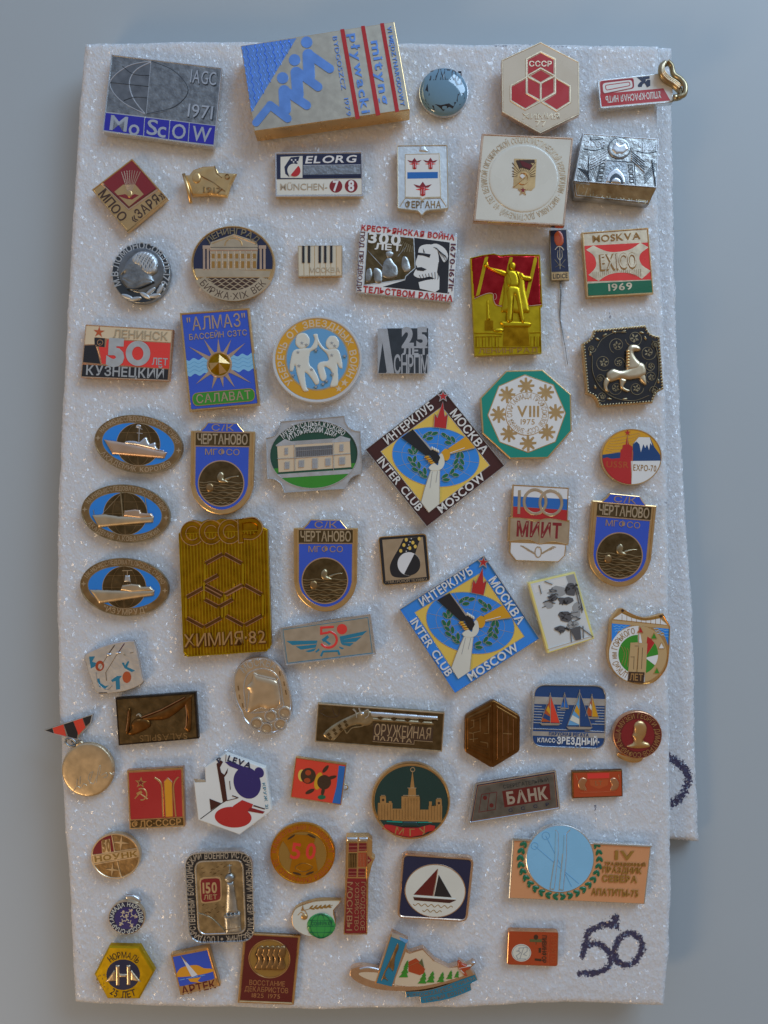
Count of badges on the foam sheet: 67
